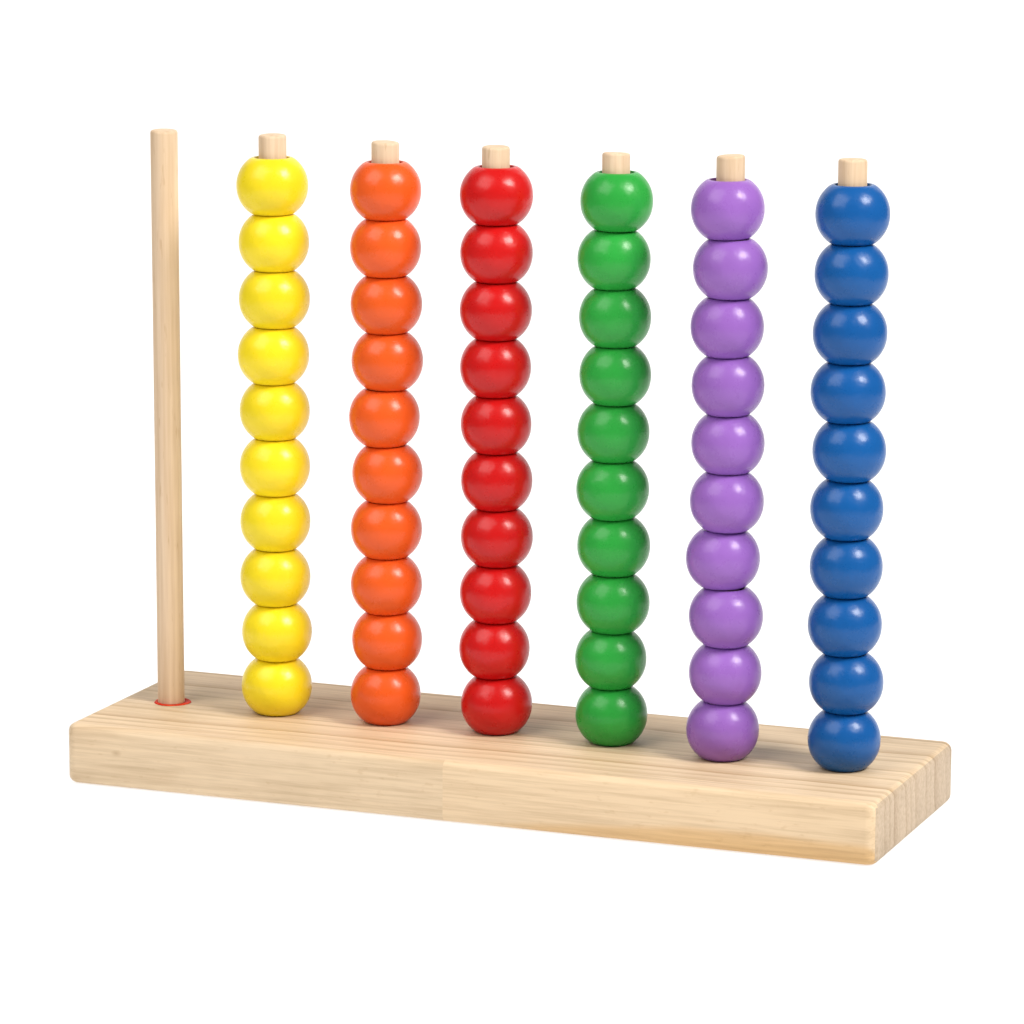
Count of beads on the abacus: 60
